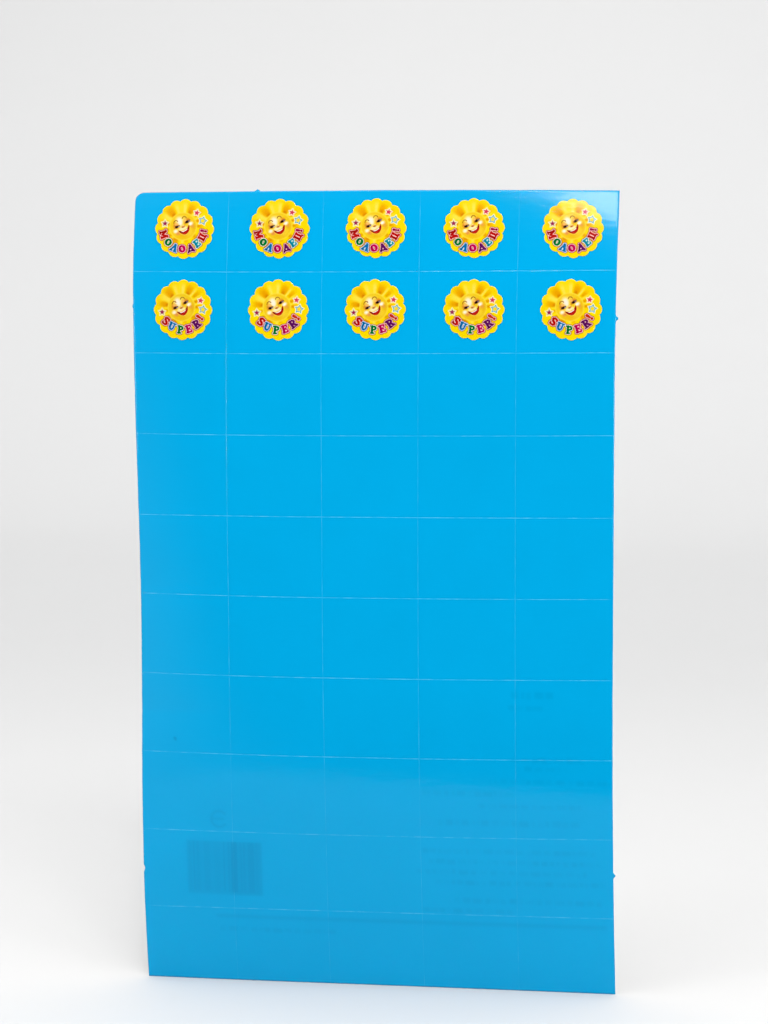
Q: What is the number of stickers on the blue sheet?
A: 10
